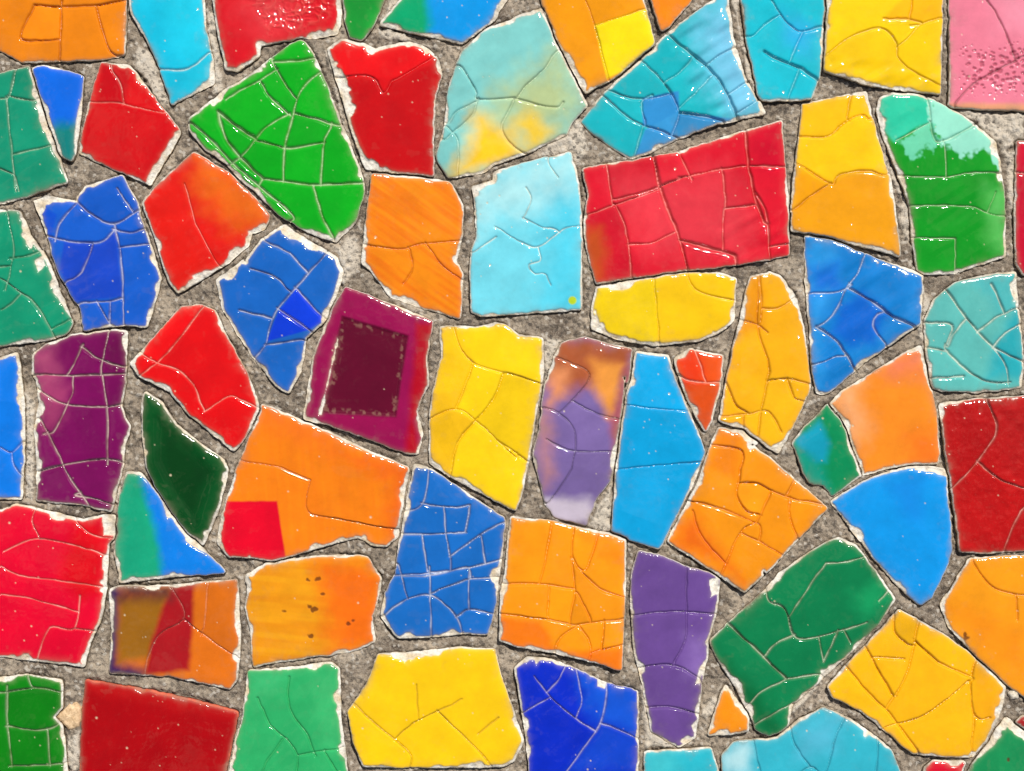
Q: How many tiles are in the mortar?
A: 67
